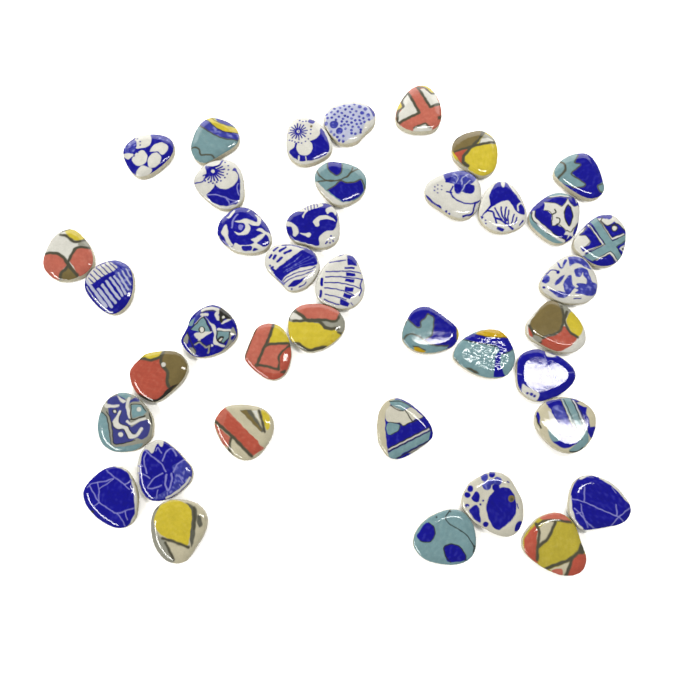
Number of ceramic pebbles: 39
